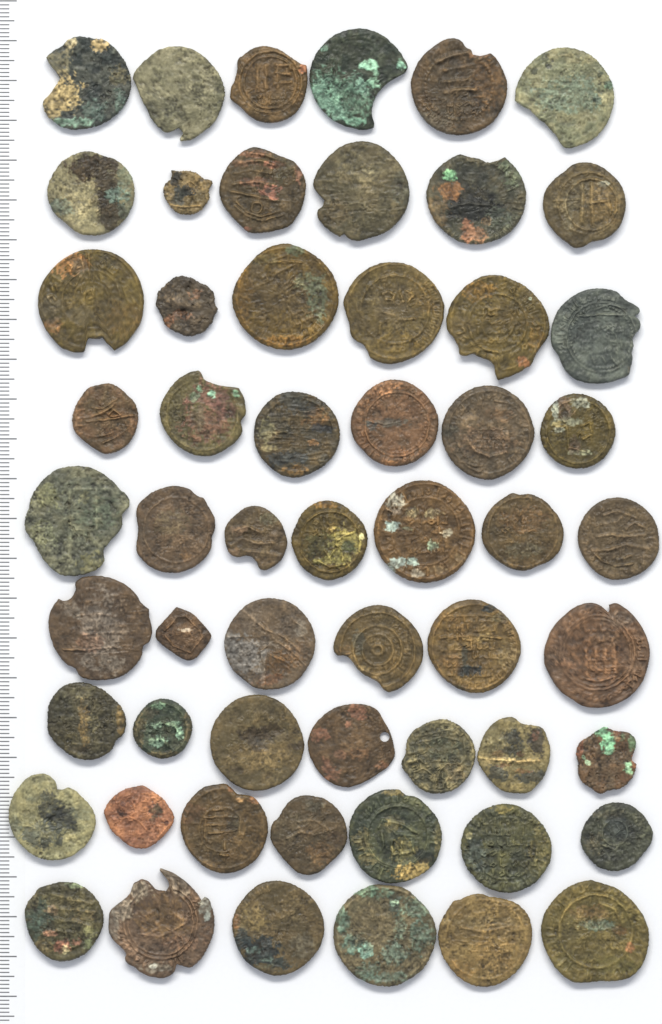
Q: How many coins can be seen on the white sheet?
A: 57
